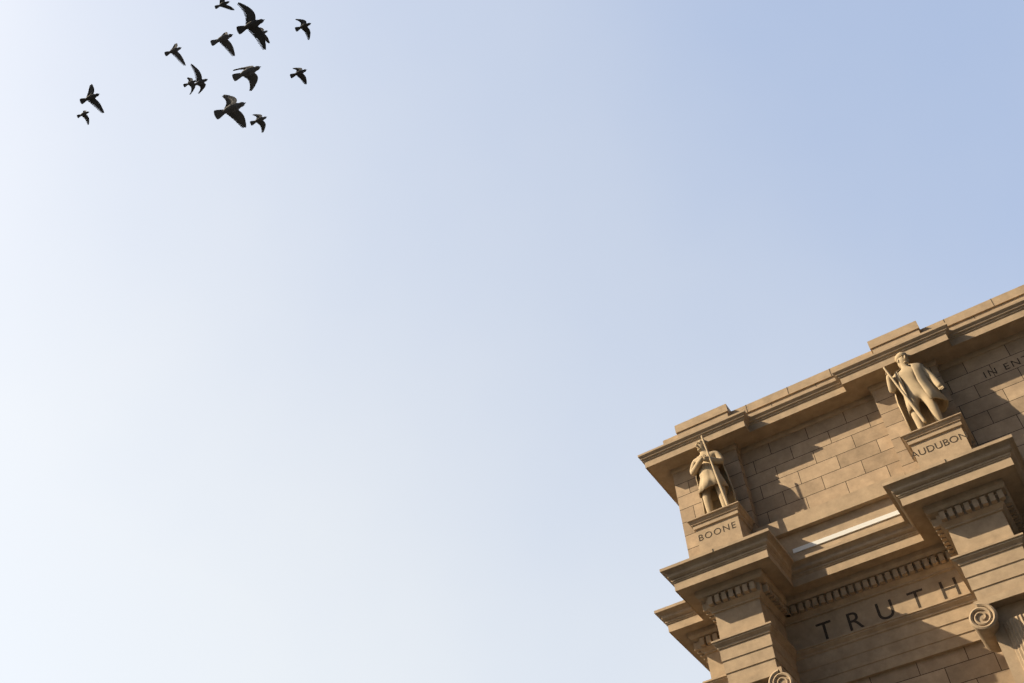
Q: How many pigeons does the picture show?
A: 14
